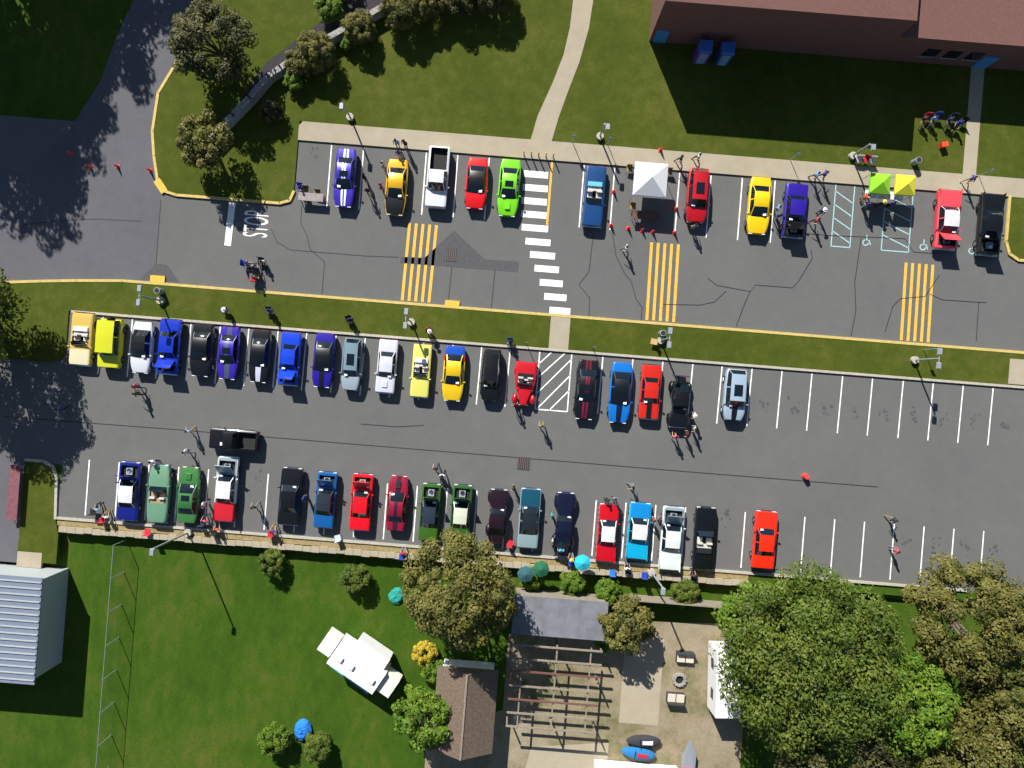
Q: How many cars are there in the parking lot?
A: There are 50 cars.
